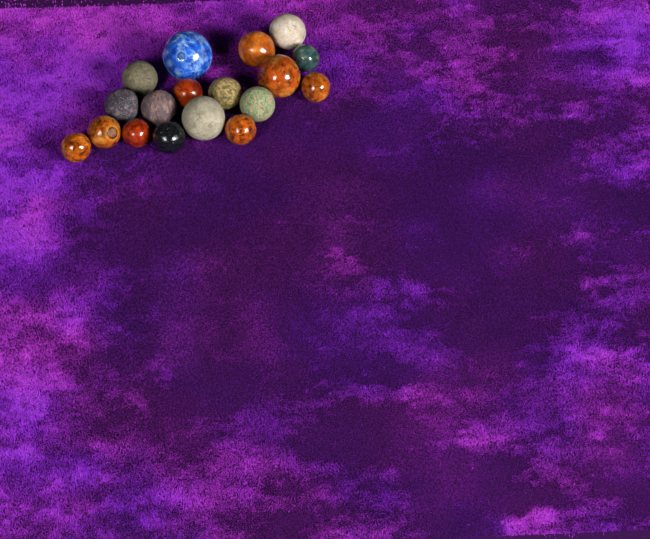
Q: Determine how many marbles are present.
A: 18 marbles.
